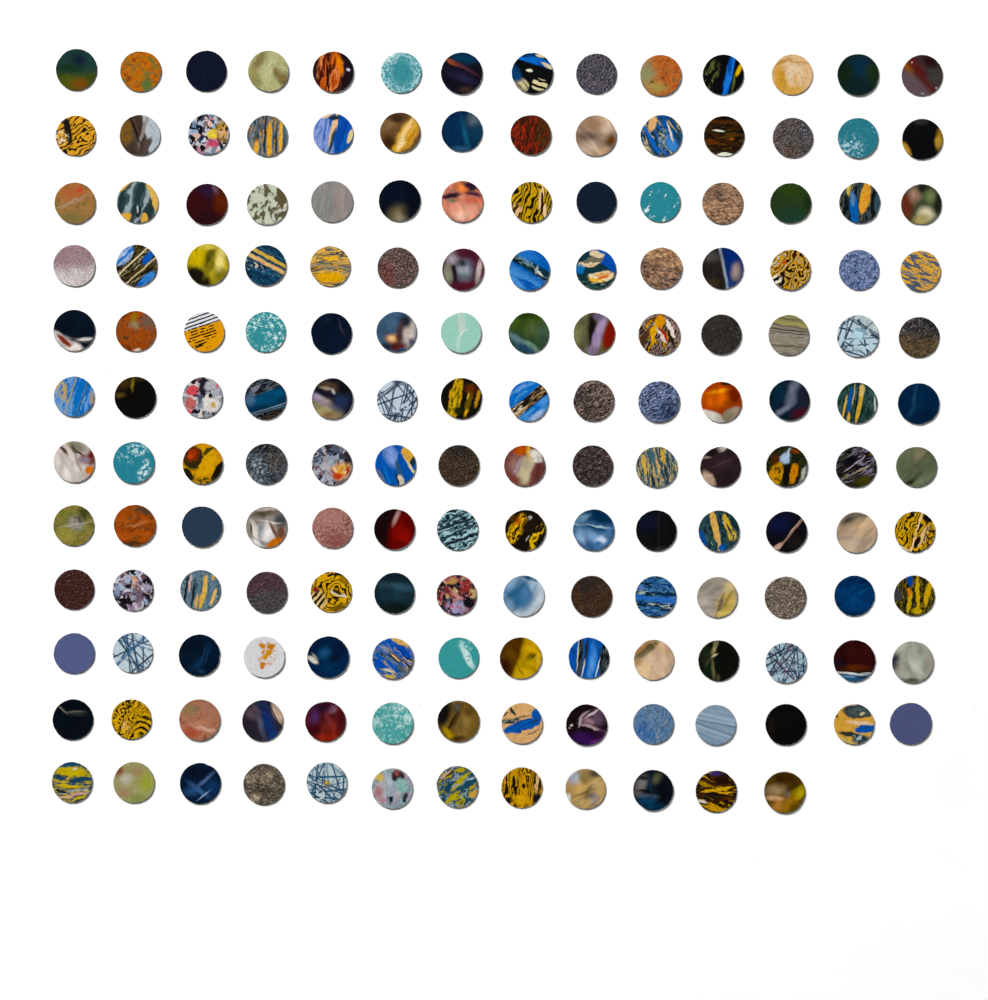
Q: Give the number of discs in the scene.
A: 166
